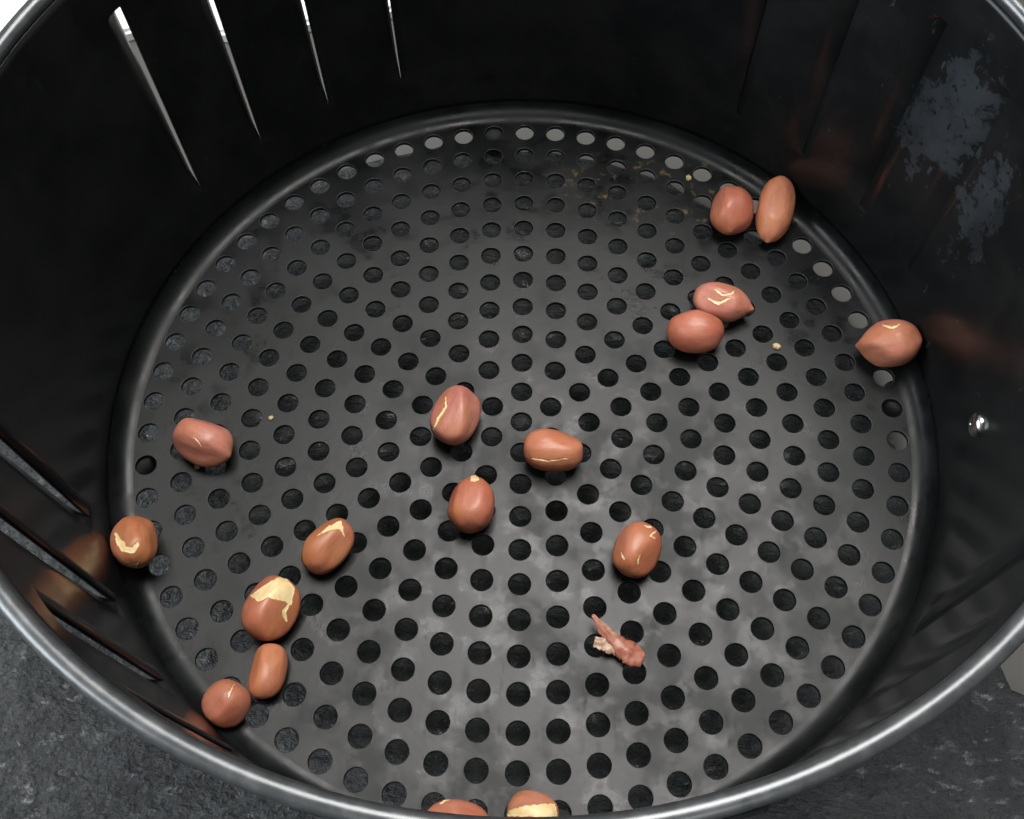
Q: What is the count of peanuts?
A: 17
